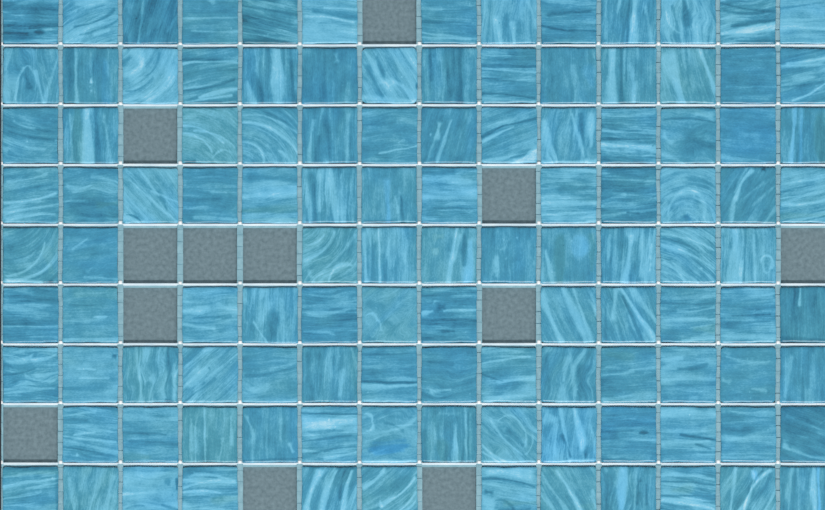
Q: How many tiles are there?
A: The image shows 114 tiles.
